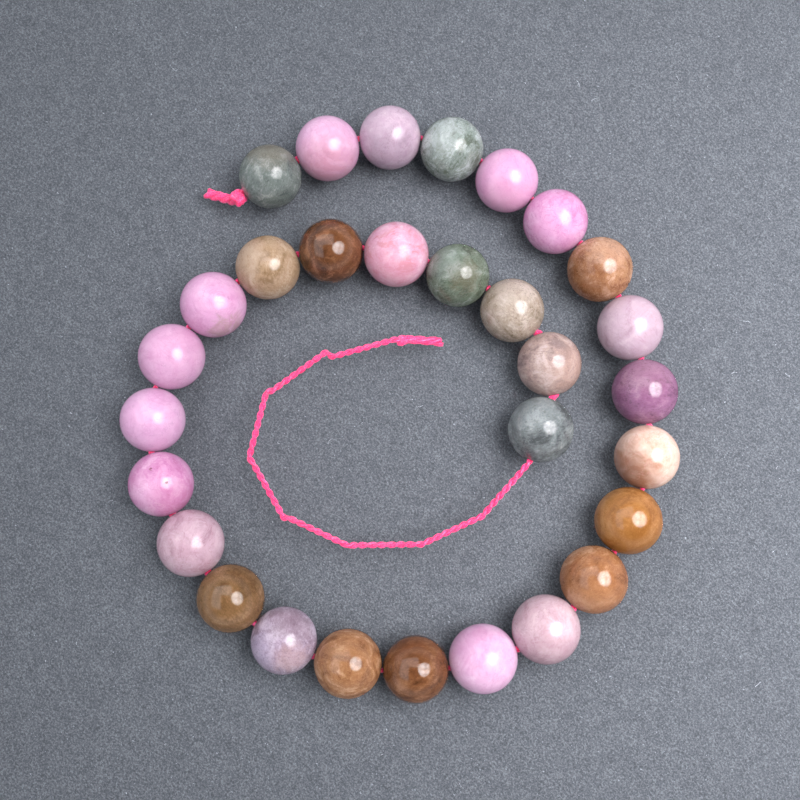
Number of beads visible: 30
